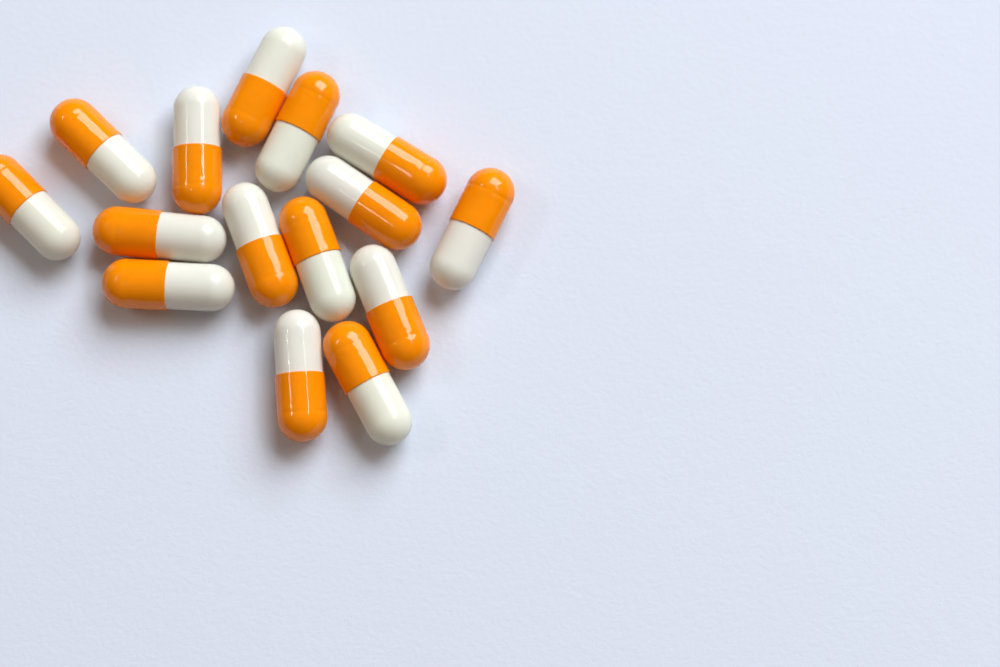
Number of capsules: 15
